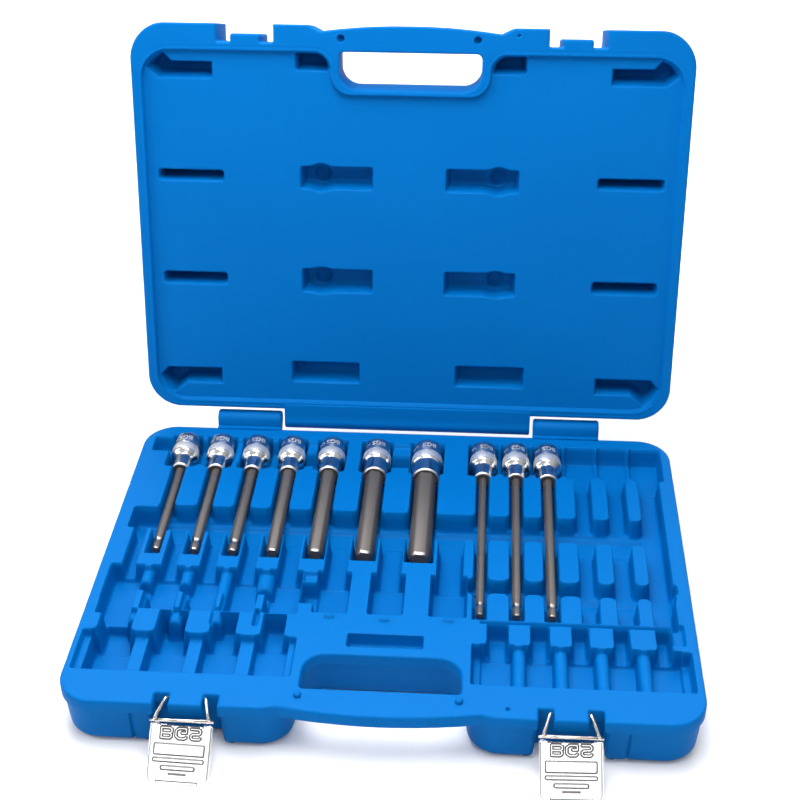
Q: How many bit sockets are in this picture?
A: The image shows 10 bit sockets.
